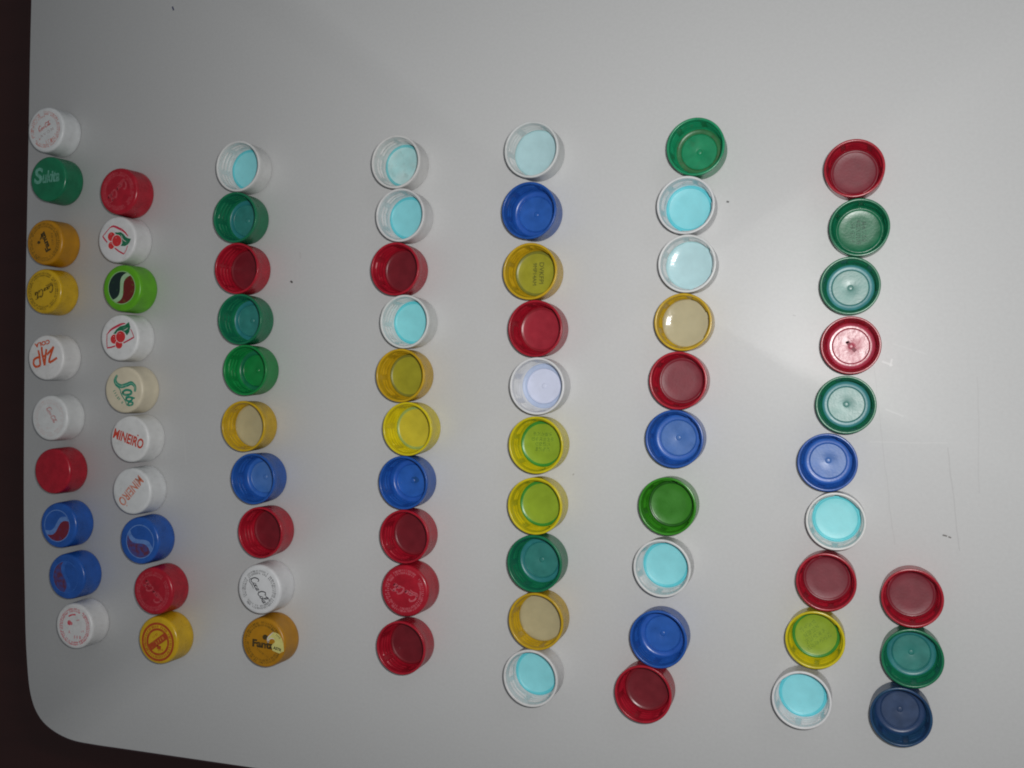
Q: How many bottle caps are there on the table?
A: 73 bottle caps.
